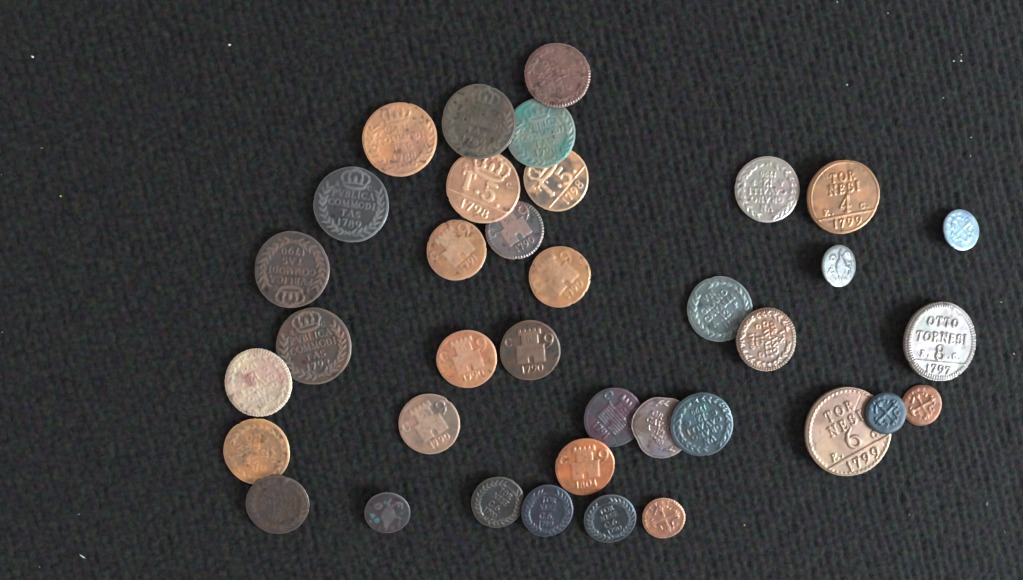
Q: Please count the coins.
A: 37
